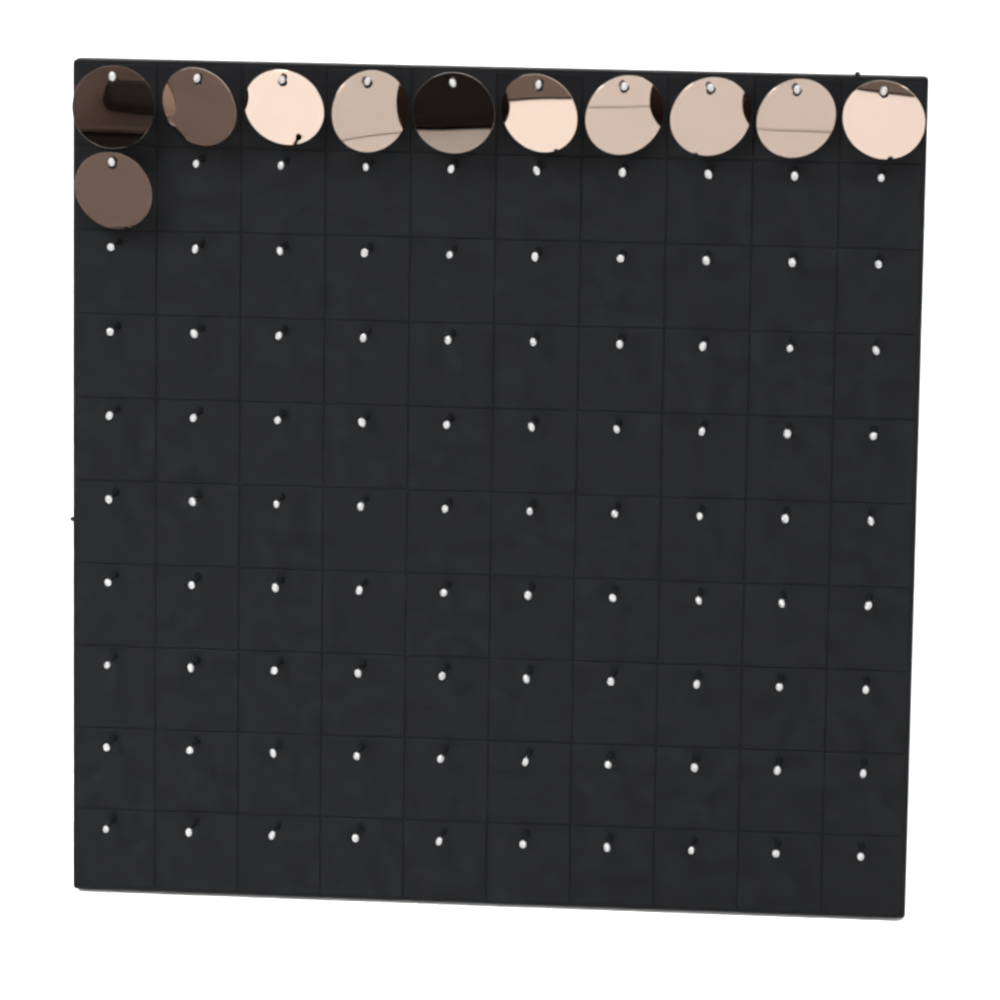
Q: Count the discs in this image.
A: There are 11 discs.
